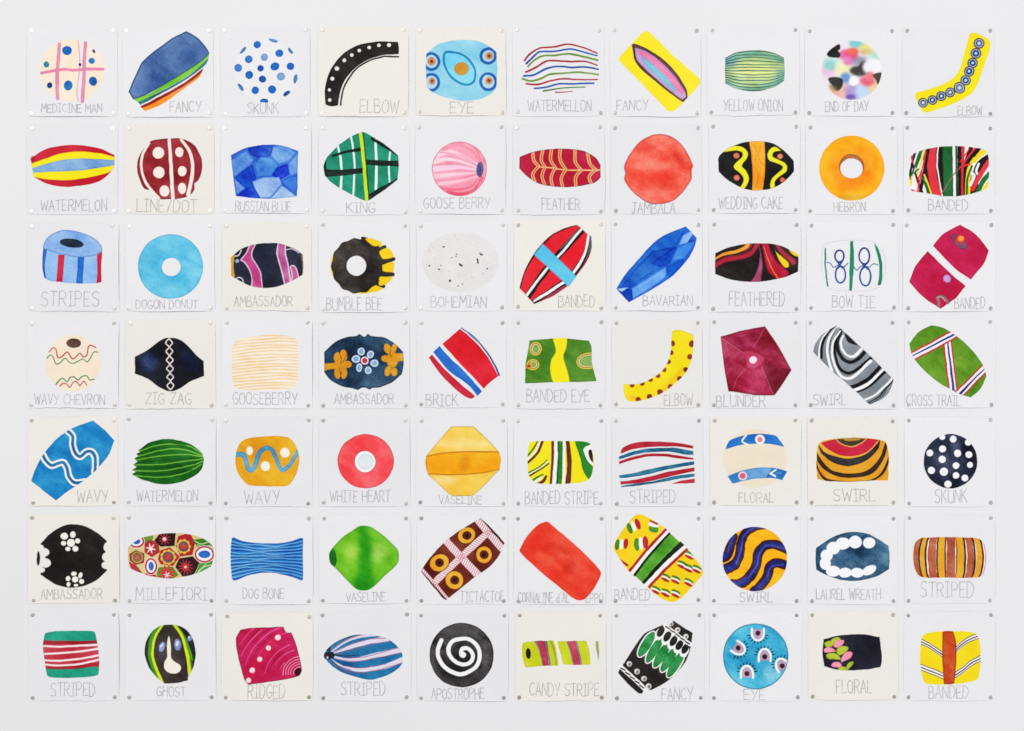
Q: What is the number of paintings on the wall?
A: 70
